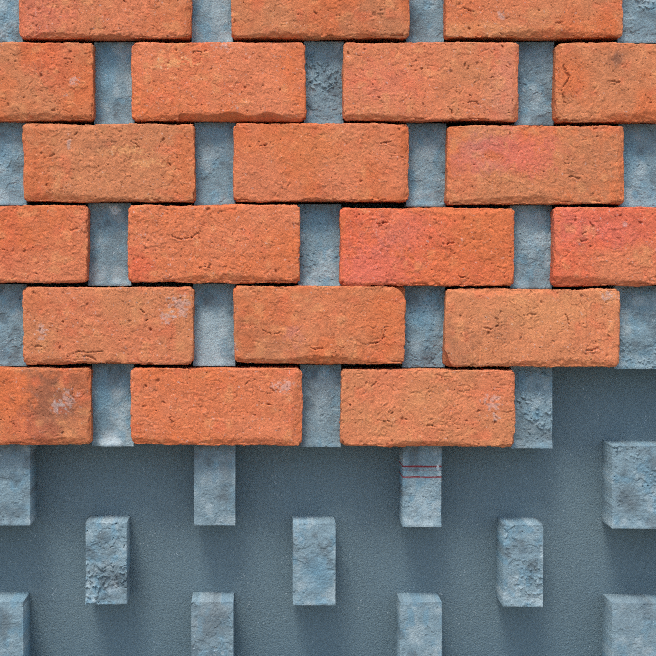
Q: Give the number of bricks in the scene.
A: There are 20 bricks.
